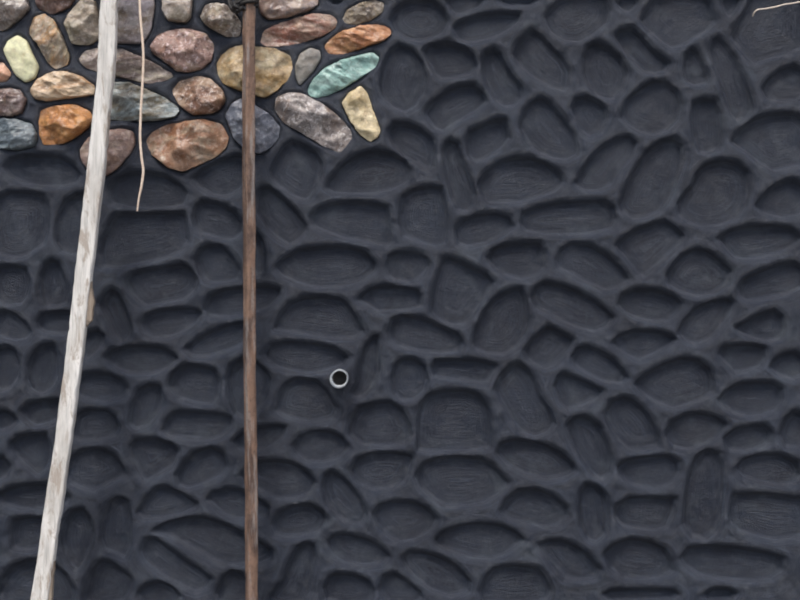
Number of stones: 29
